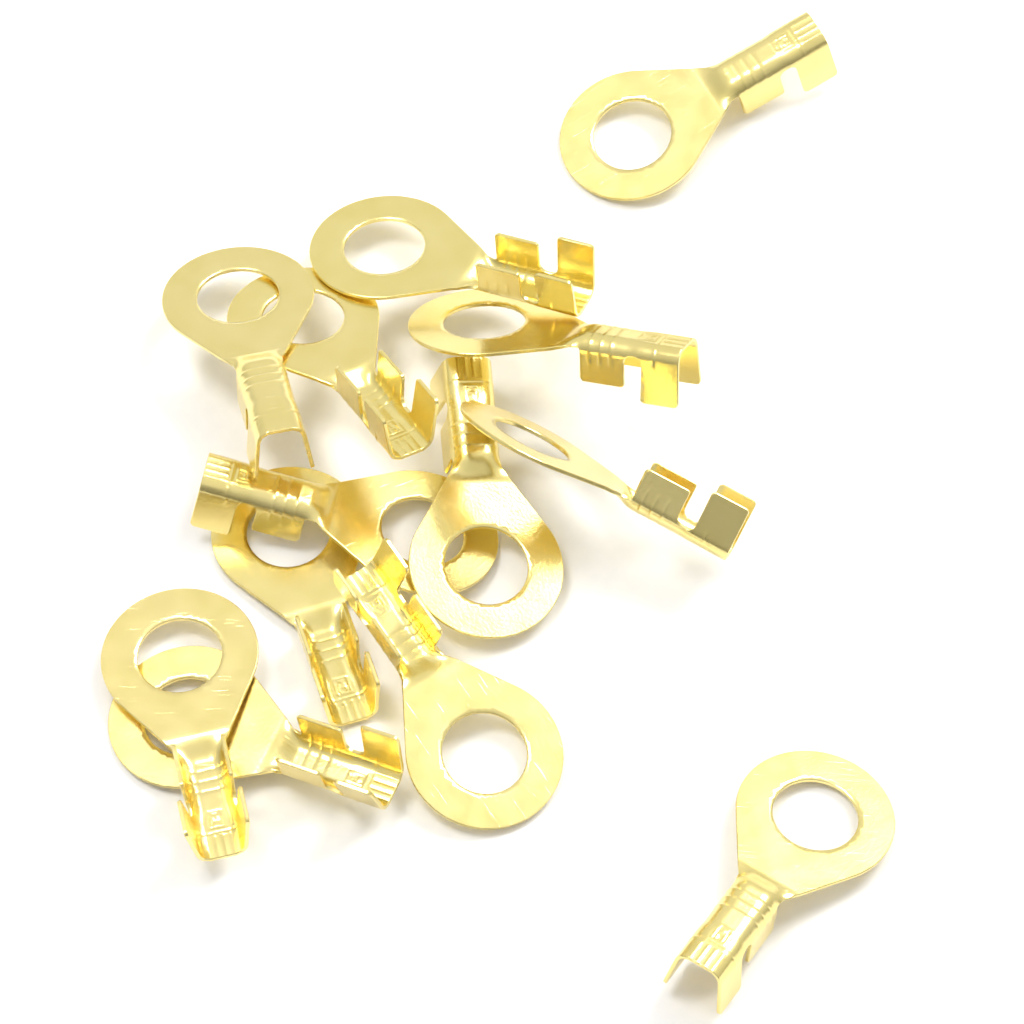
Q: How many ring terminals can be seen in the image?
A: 13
